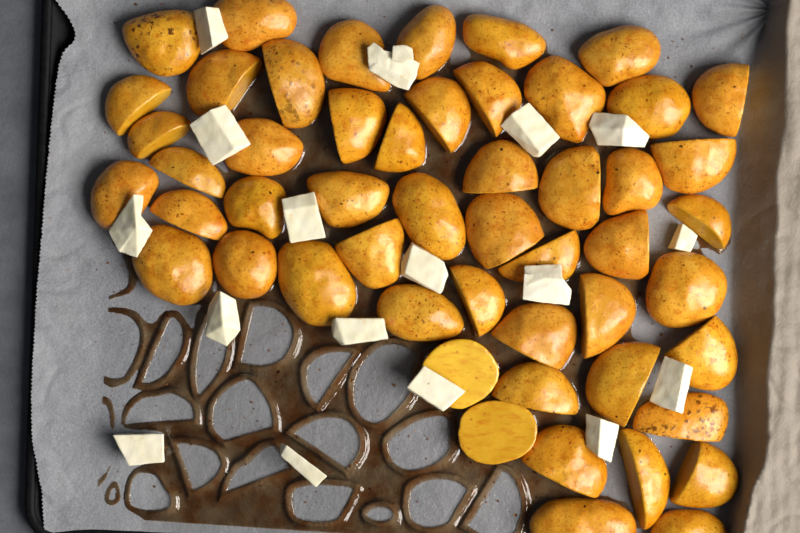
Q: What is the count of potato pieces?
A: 52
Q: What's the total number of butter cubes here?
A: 17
